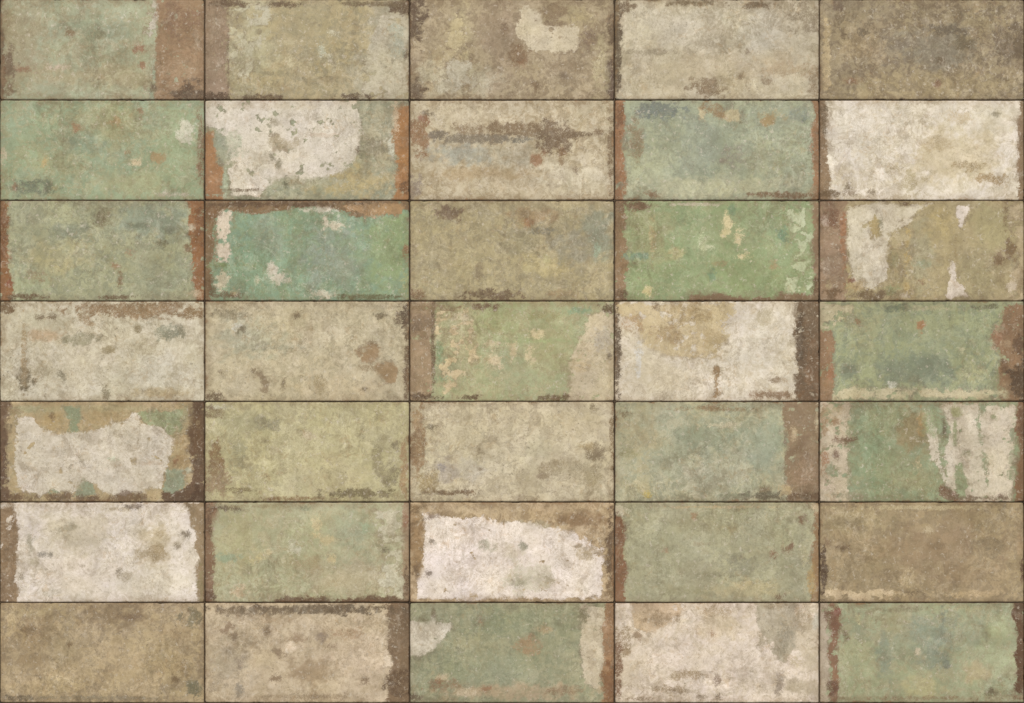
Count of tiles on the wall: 35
